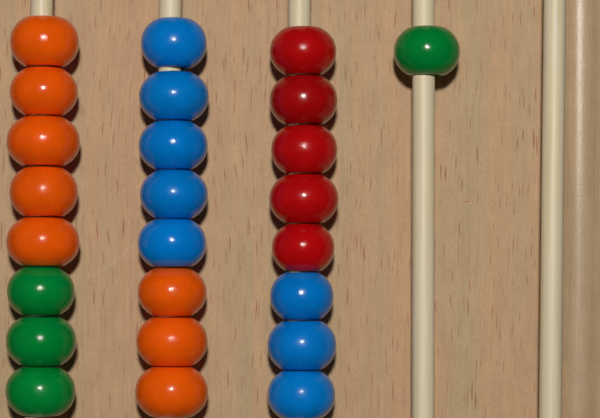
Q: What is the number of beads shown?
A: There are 25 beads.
